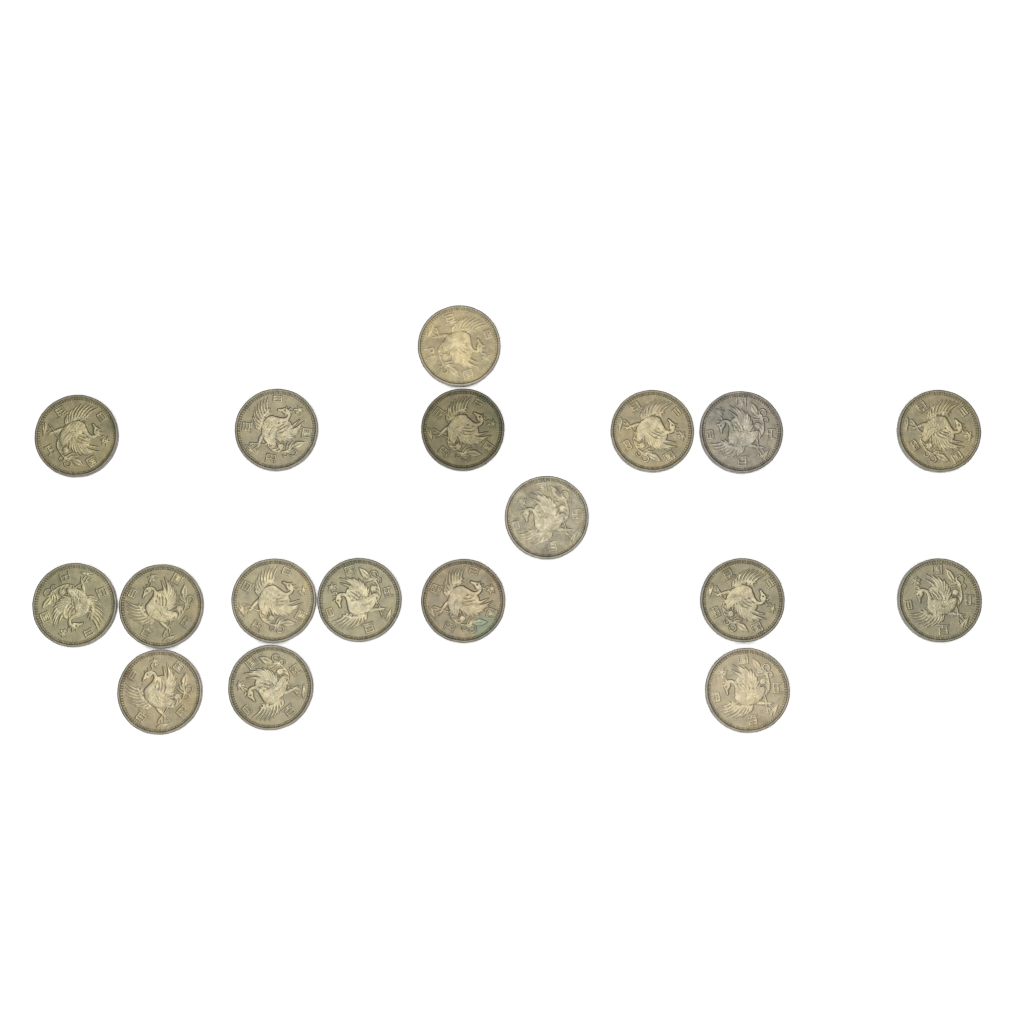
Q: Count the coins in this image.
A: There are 18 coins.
